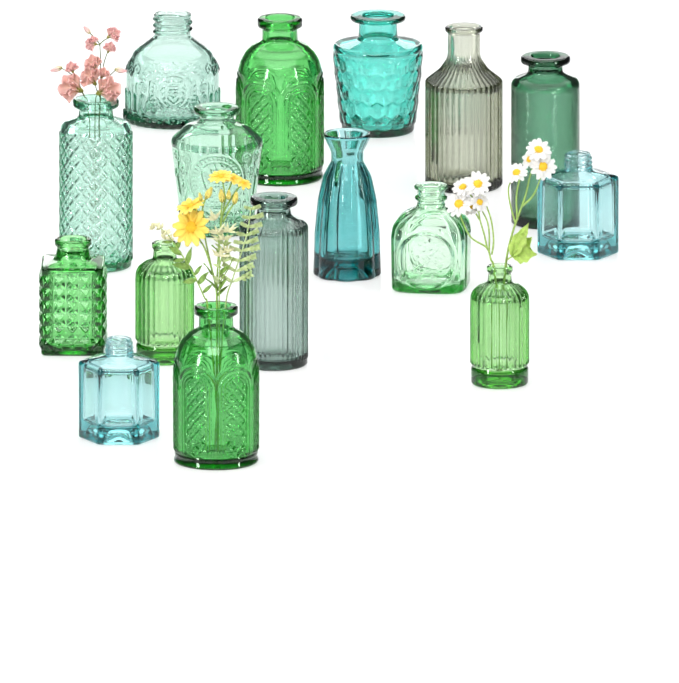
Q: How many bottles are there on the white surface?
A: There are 16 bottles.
